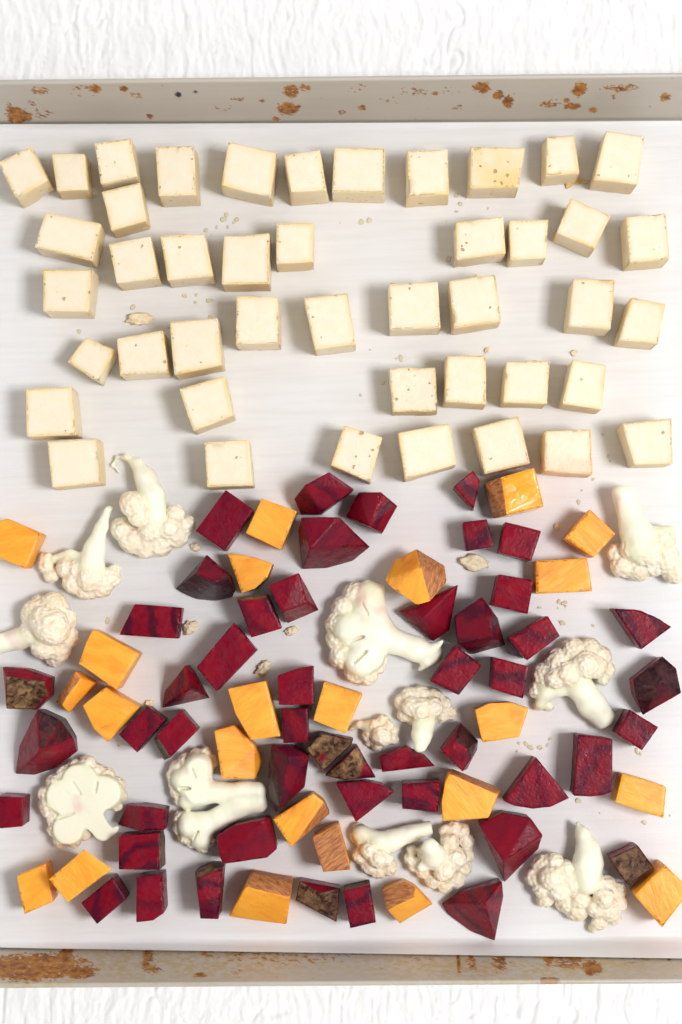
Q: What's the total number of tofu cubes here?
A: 44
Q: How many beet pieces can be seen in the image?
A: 49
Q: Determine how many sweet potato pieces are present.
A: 23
